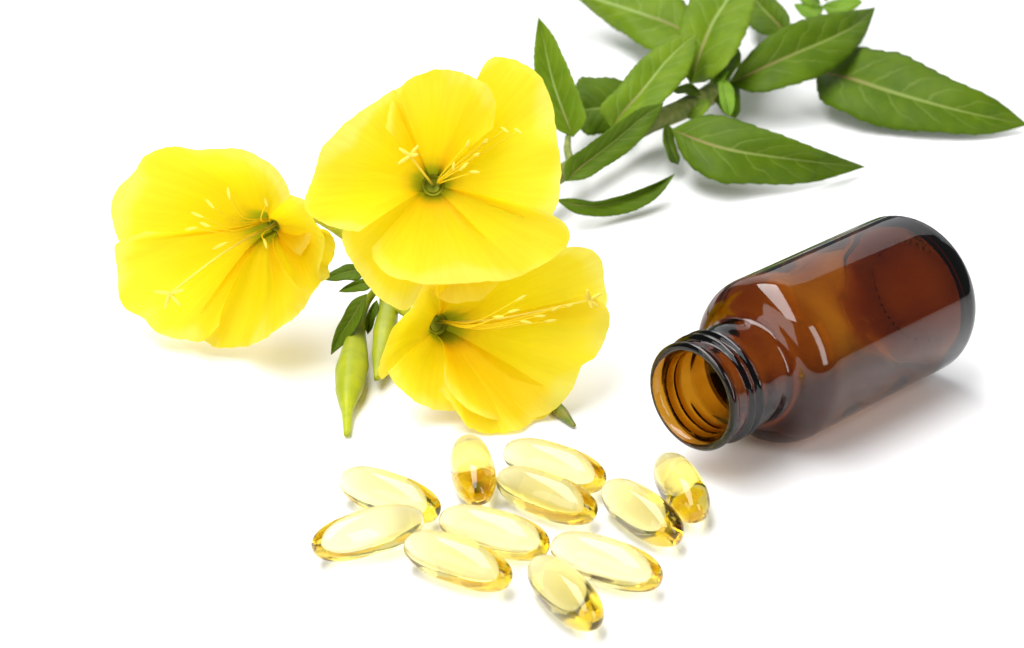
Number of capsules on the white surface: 11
